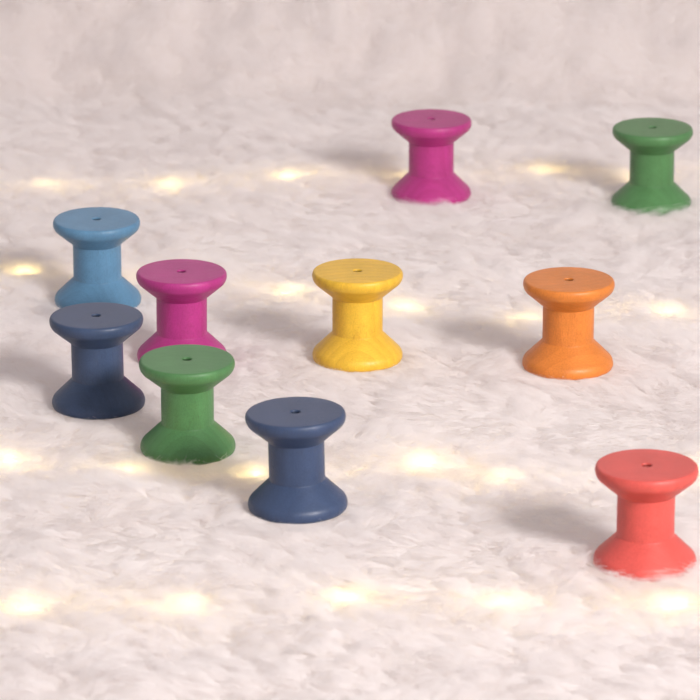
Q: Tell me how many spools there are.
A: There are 10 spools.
